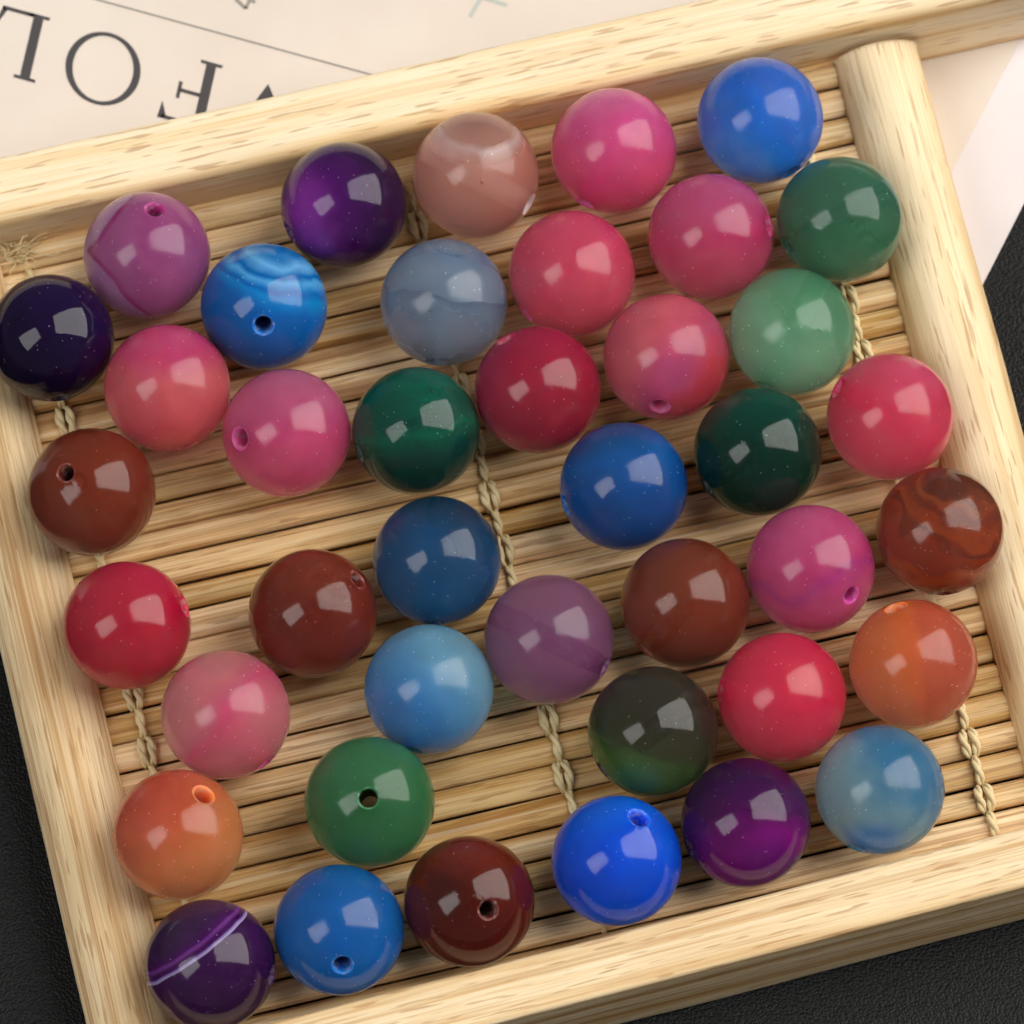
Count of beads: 41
